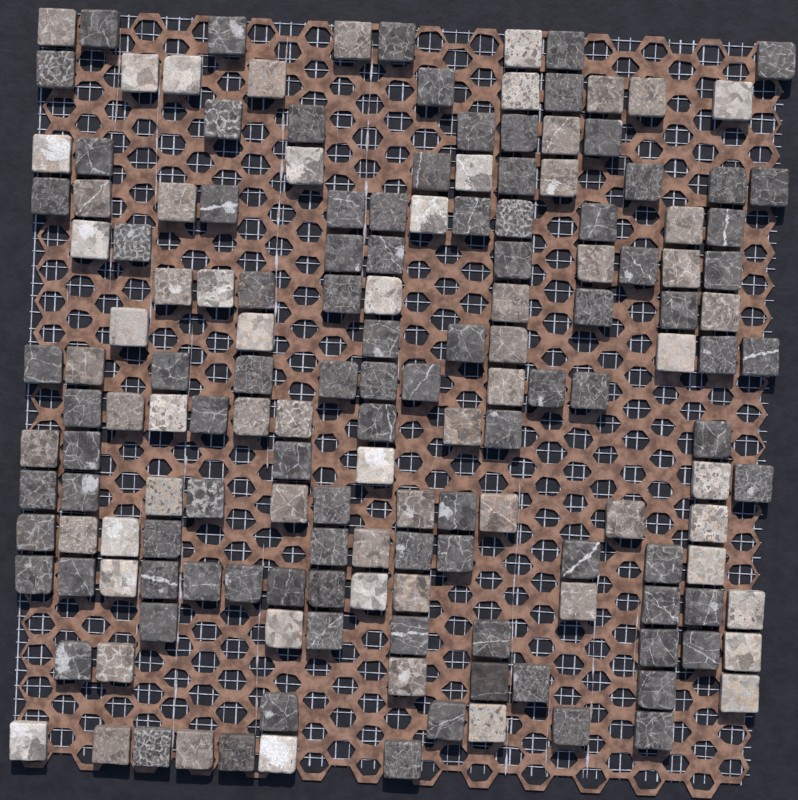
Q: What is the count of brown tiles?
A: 35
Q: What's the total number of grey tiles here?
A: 95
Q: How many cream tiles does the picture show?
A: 31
